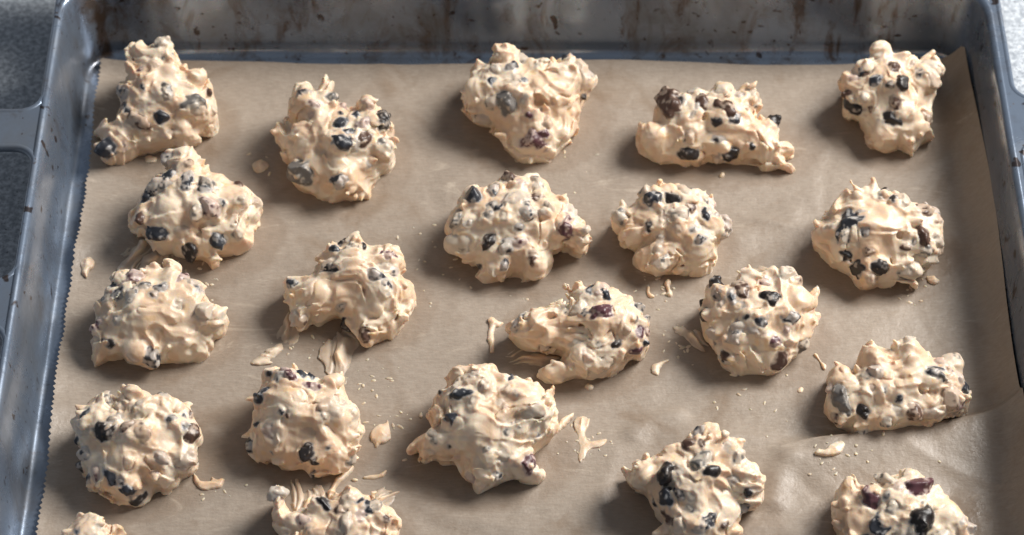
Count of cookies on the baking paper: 21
